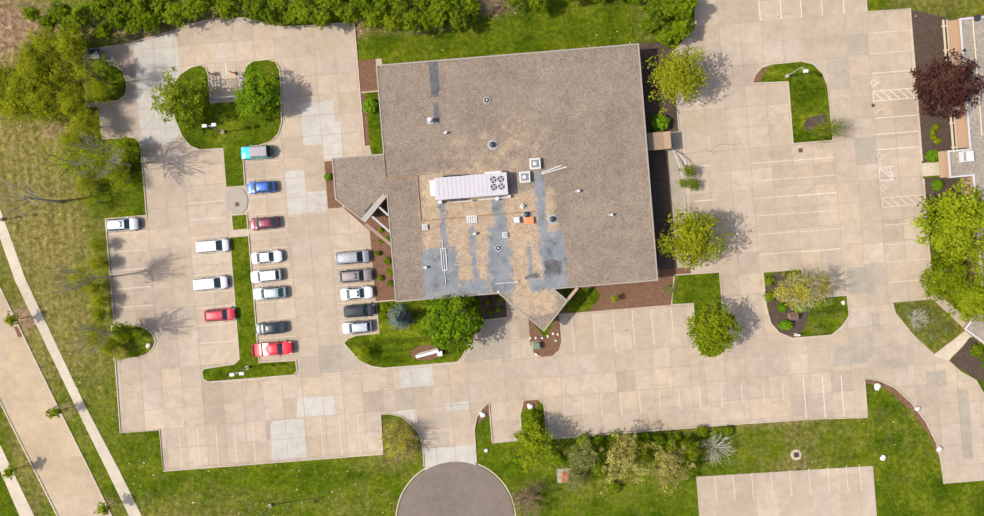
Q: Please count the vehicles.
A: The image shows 17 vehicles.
